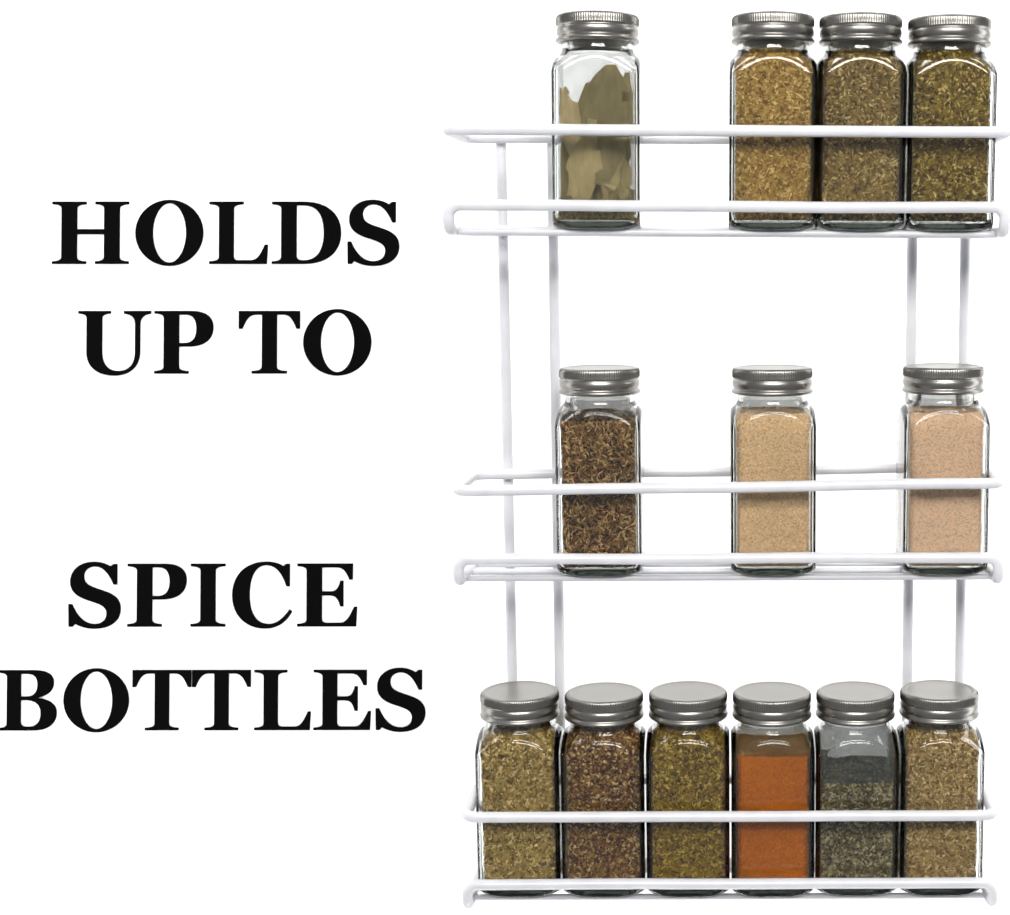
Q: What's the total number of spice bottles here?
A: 13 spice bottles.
